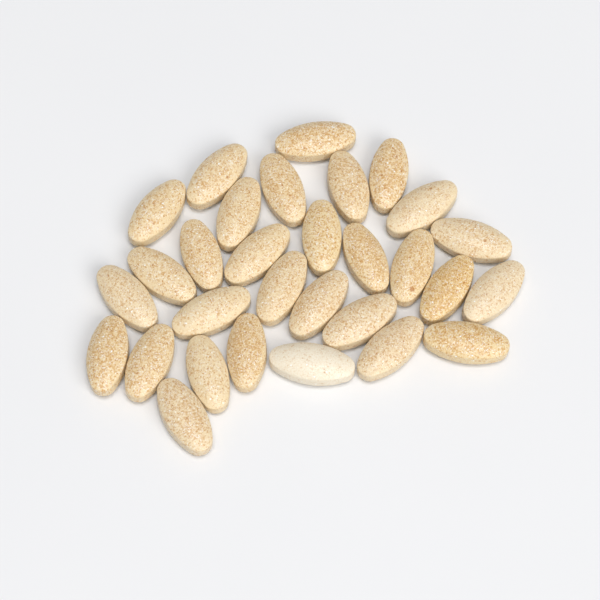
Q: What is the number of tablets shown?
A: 30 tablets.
